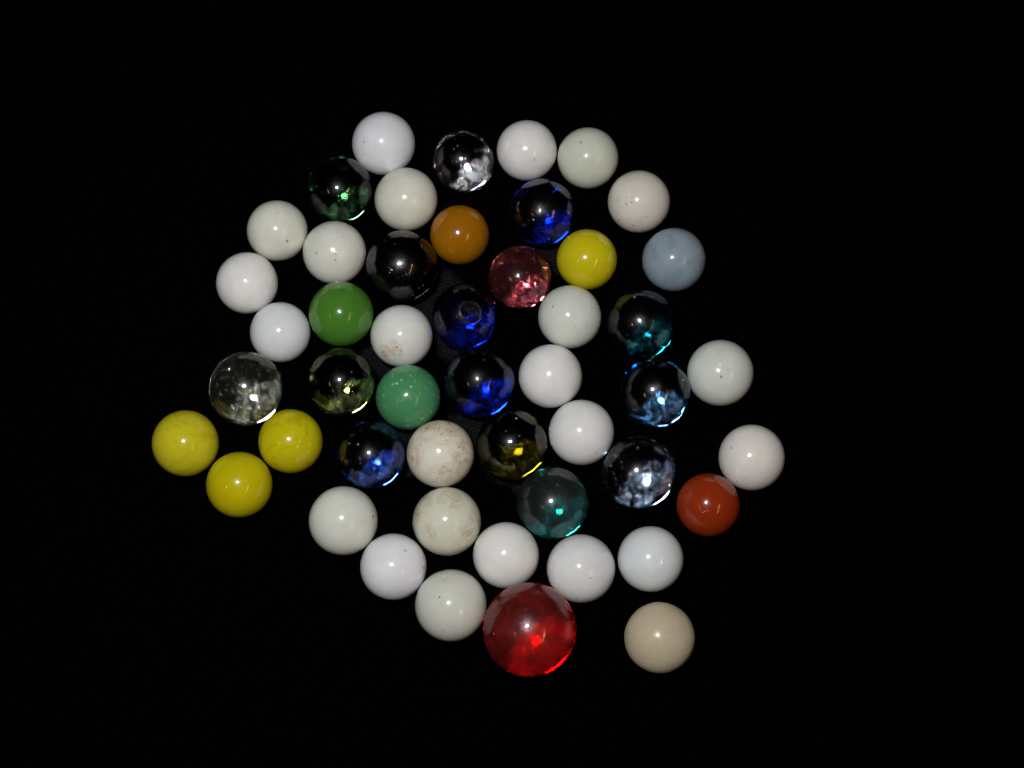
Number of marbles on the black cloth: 49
